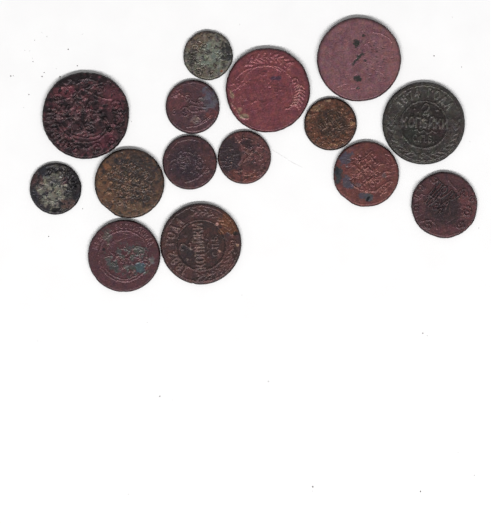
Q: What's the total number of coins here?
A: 15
